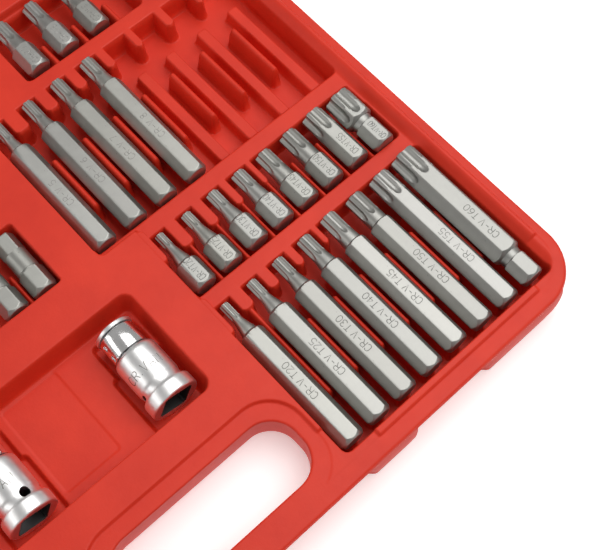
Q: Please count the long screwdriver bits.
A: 12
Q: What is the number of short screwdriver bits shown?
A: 13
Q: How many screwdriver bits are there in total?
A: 25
